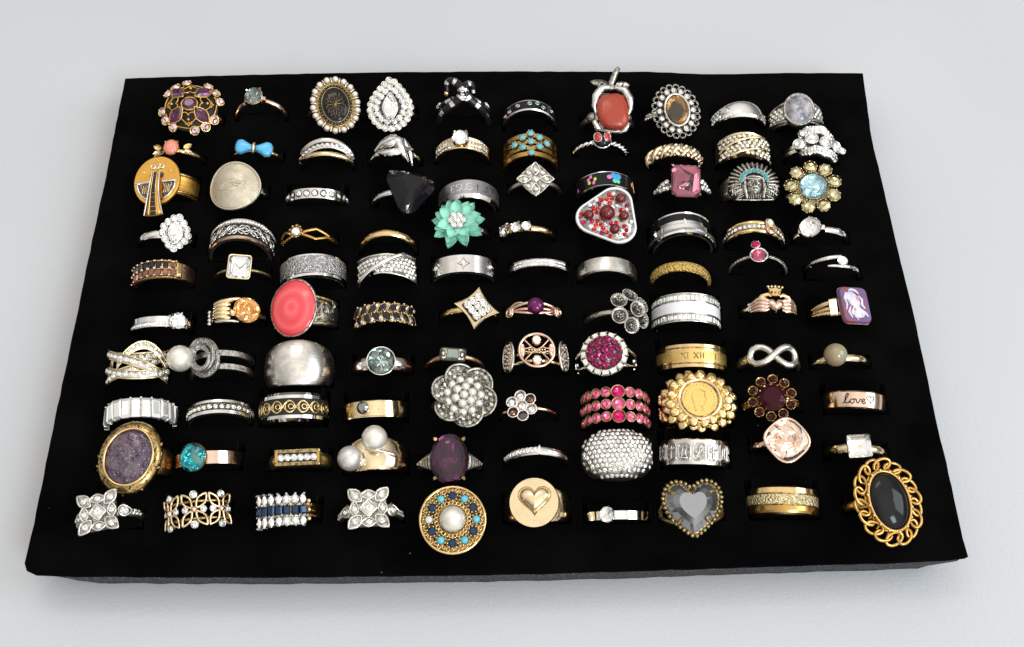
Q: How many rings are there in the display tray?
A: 100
